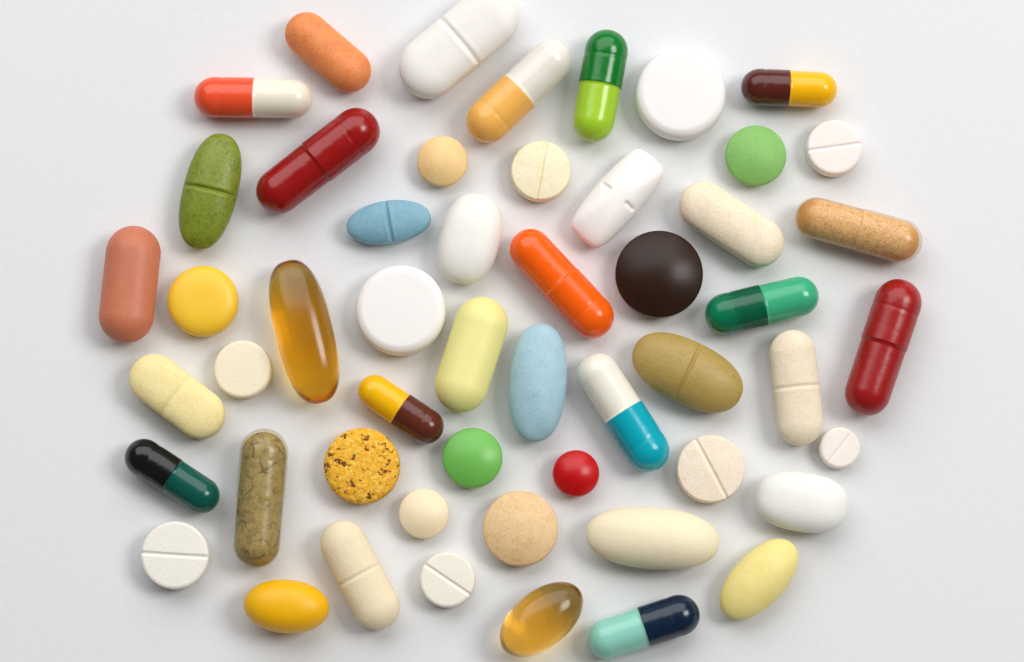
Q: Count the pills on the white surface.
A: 52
